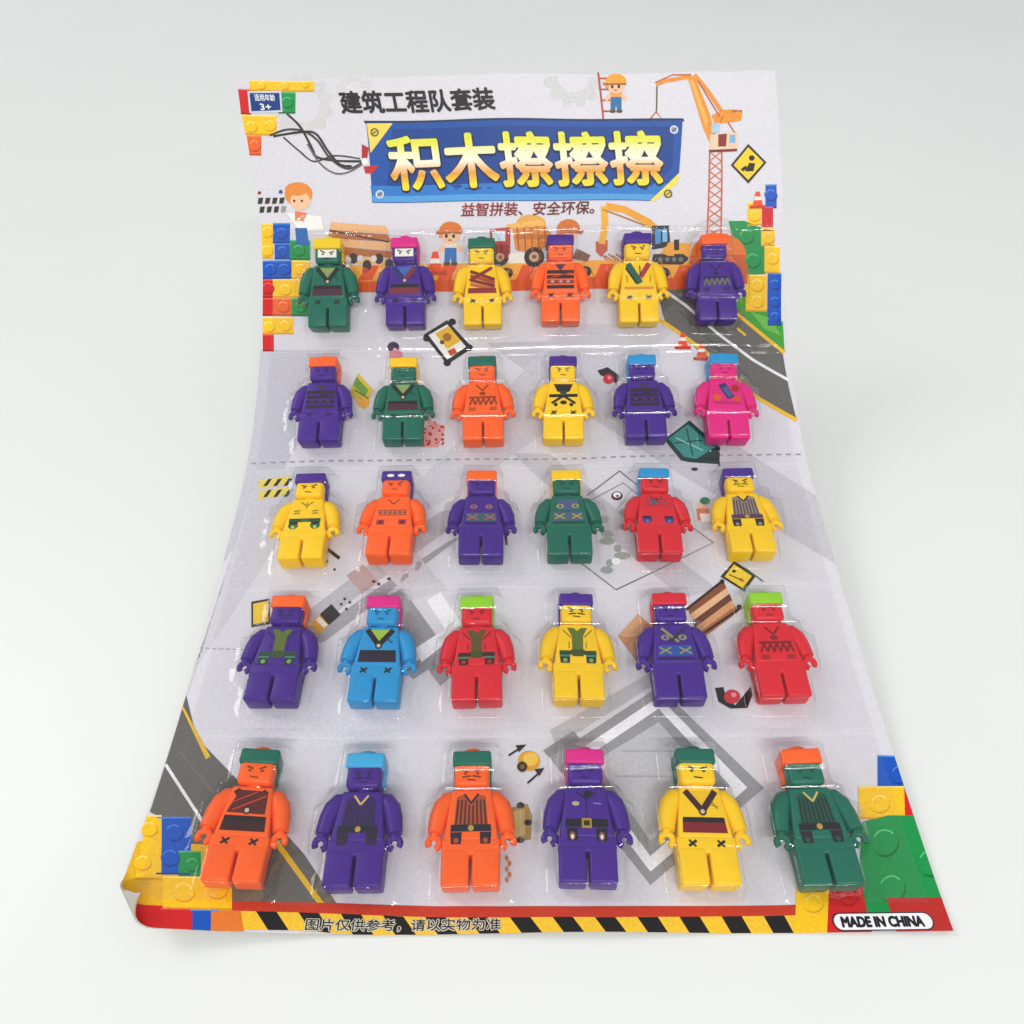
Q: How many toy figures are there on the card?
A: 30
